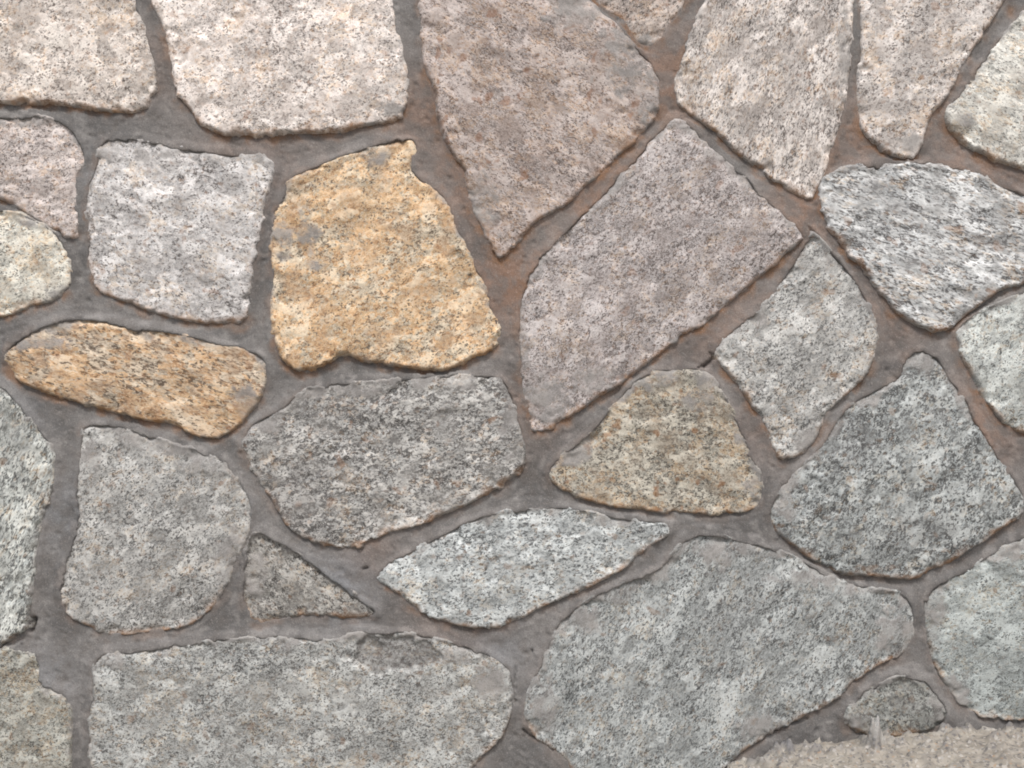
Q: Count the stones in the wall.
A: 28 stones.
